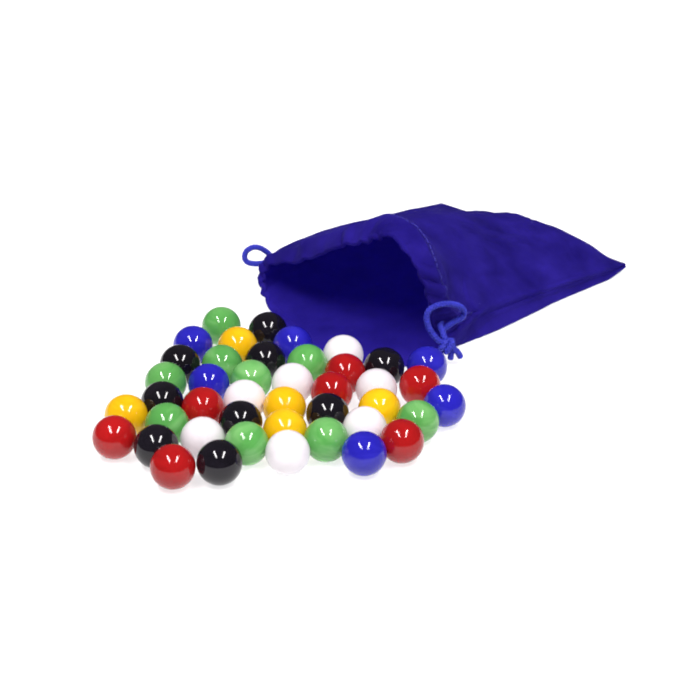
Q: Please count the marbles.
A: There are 43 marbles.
